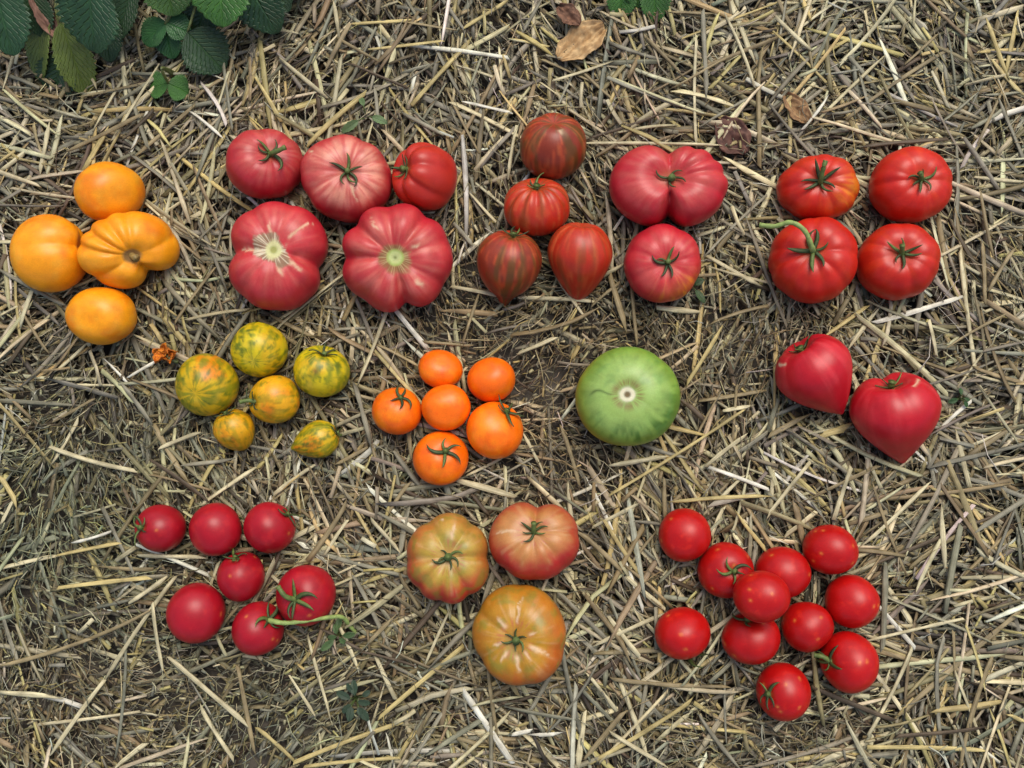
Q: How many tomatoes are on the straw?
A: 55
